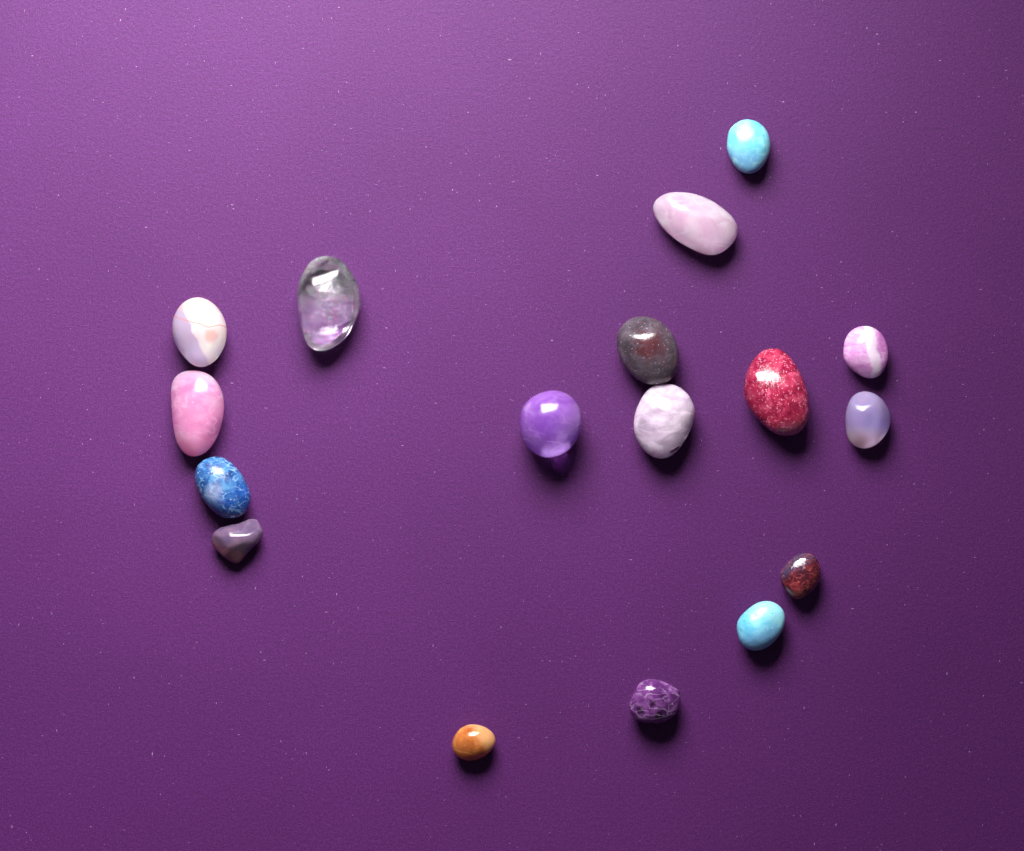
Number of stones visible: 17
